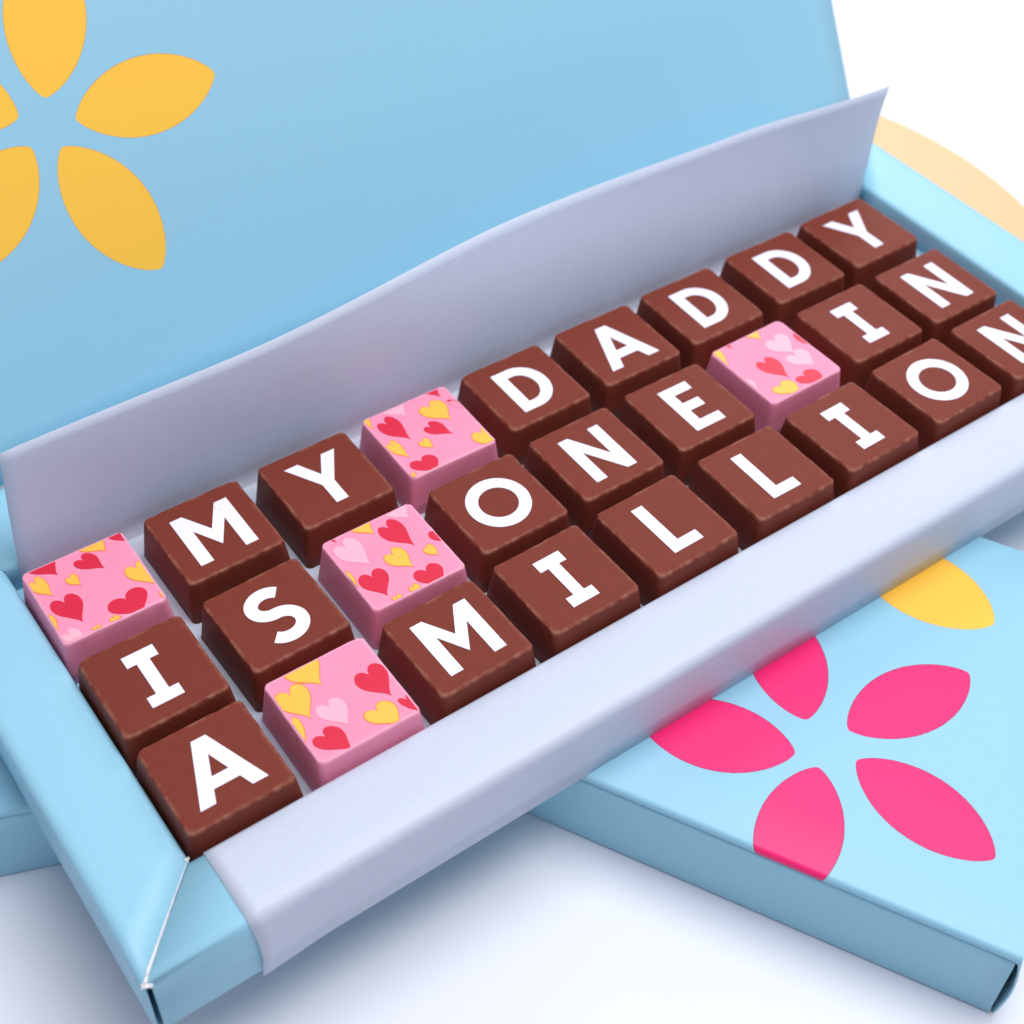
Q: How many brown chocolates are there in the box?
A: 22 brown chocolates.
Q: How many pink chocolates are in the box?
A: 5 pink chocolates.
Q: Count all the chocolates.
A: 27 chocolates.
